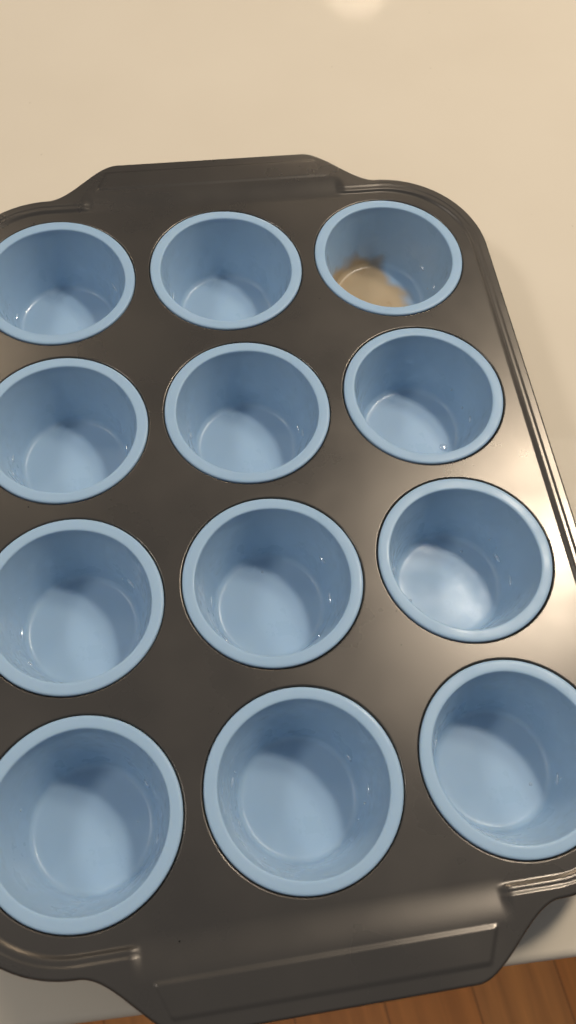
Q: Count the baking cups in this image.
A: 12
